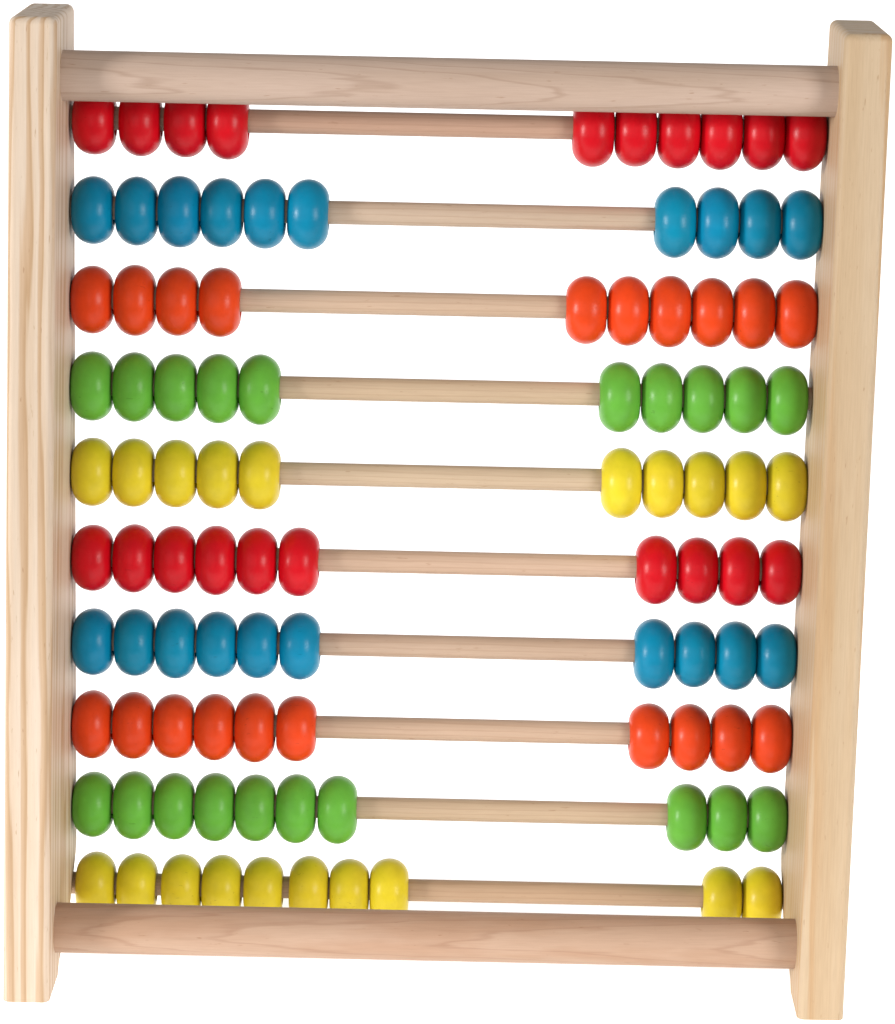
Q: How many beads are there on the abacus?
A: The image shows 100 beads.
